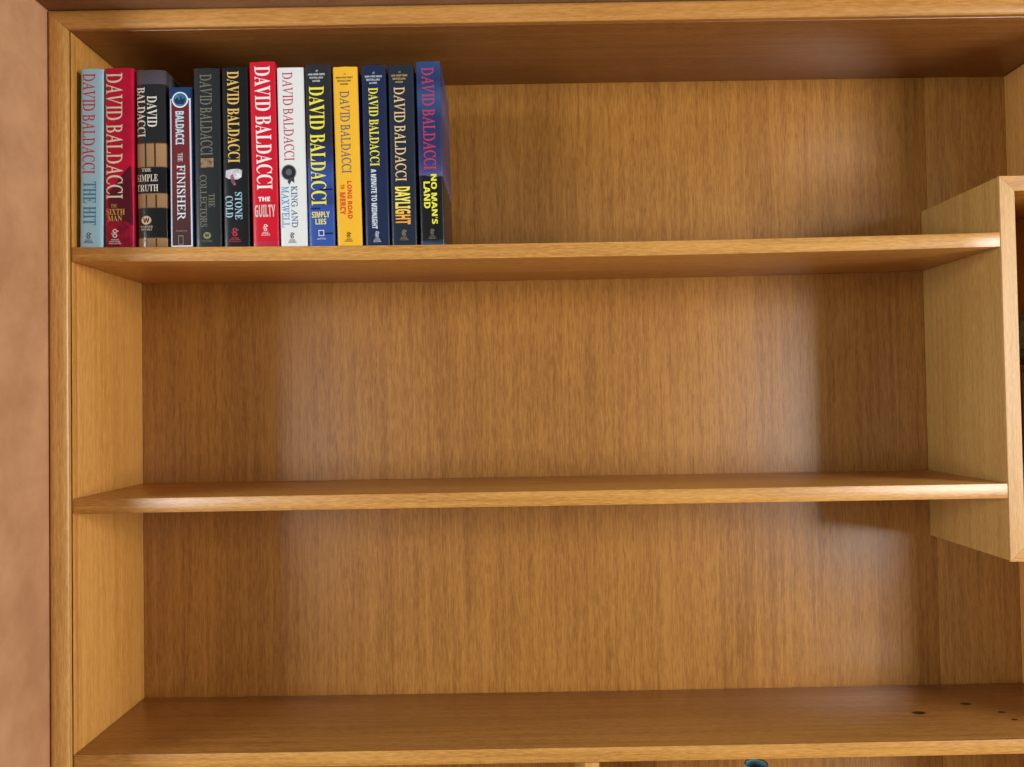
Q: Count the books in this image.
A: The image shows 13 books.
